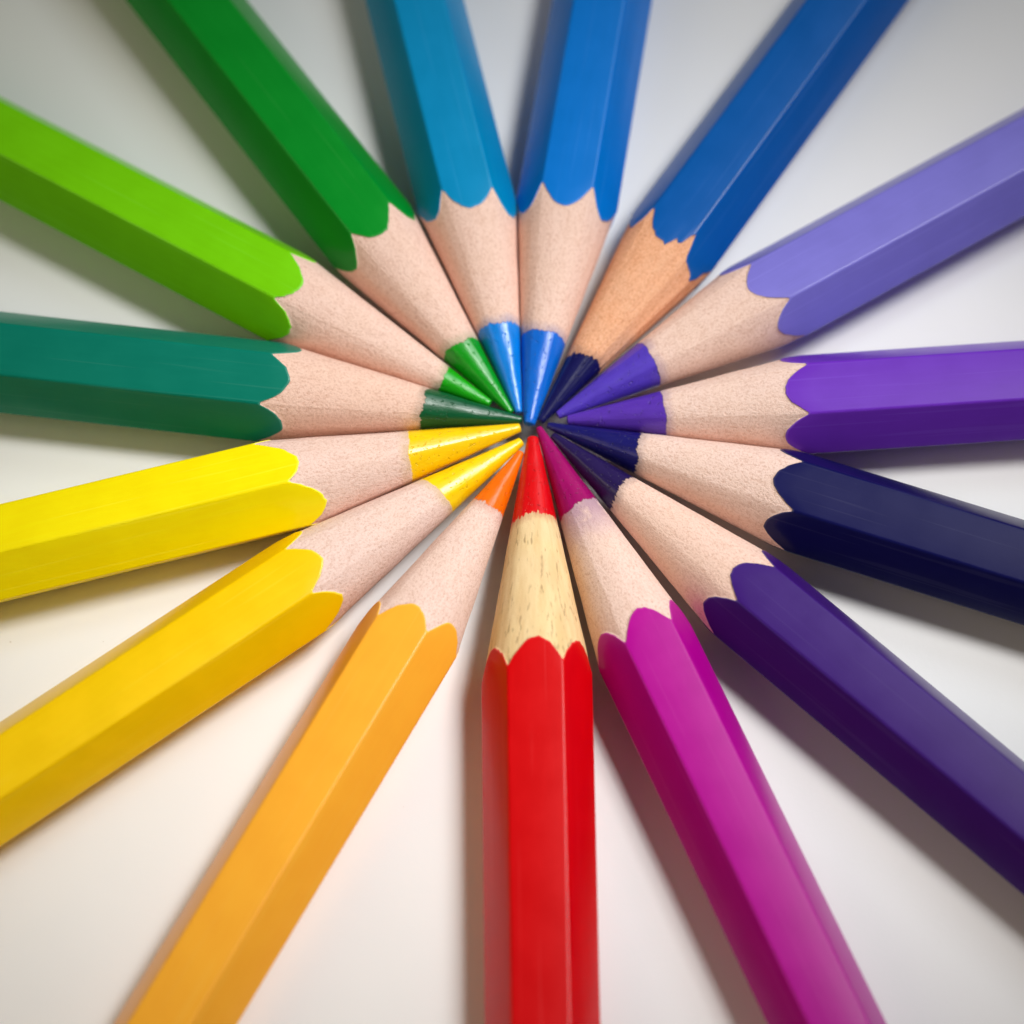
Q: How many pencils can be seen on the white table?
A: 15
